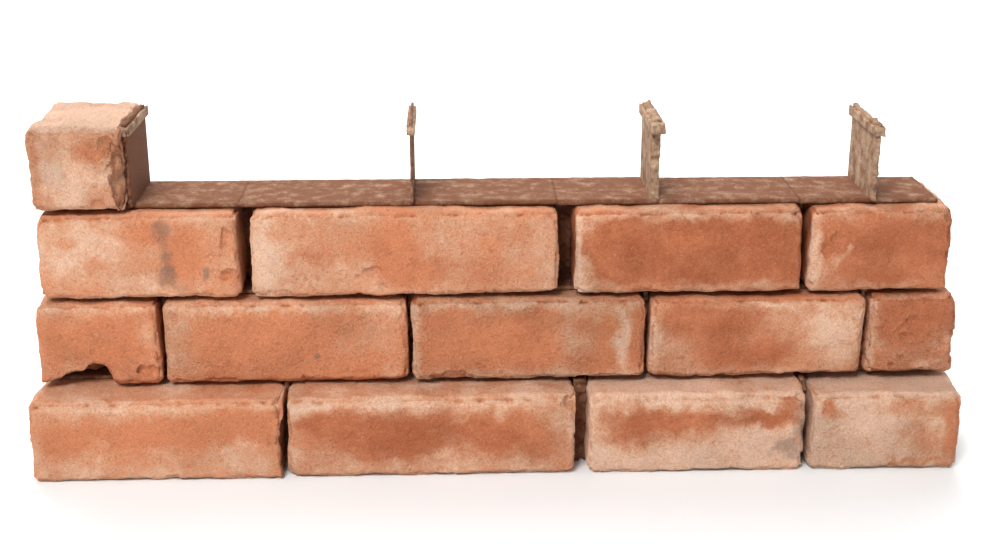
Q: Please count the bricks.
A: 14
